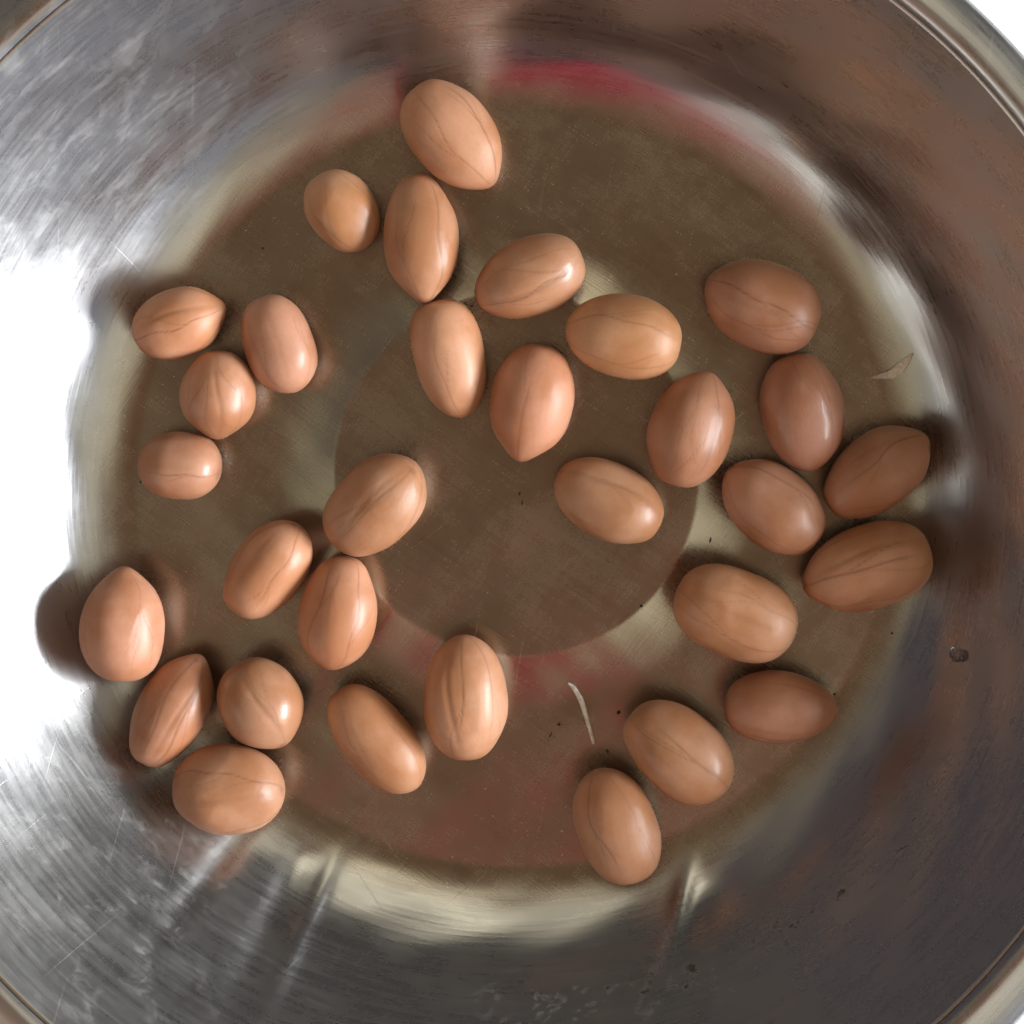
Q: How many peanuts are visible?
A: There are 31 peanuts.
